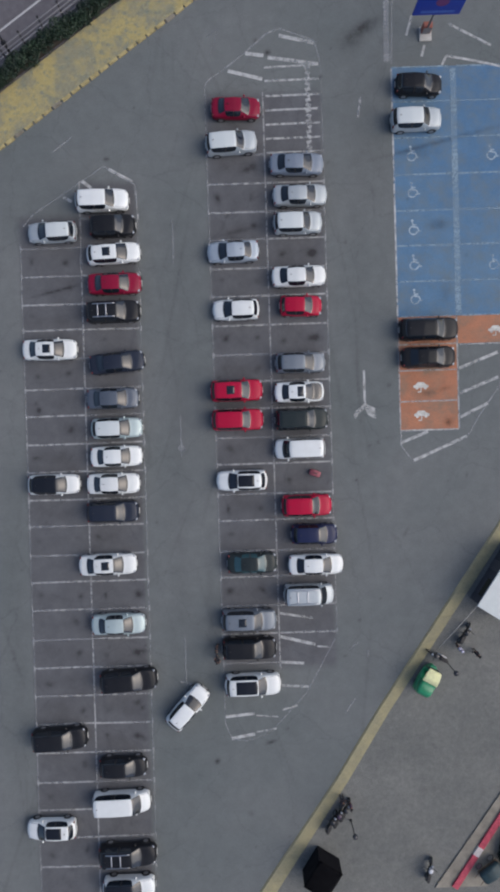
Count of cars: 52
